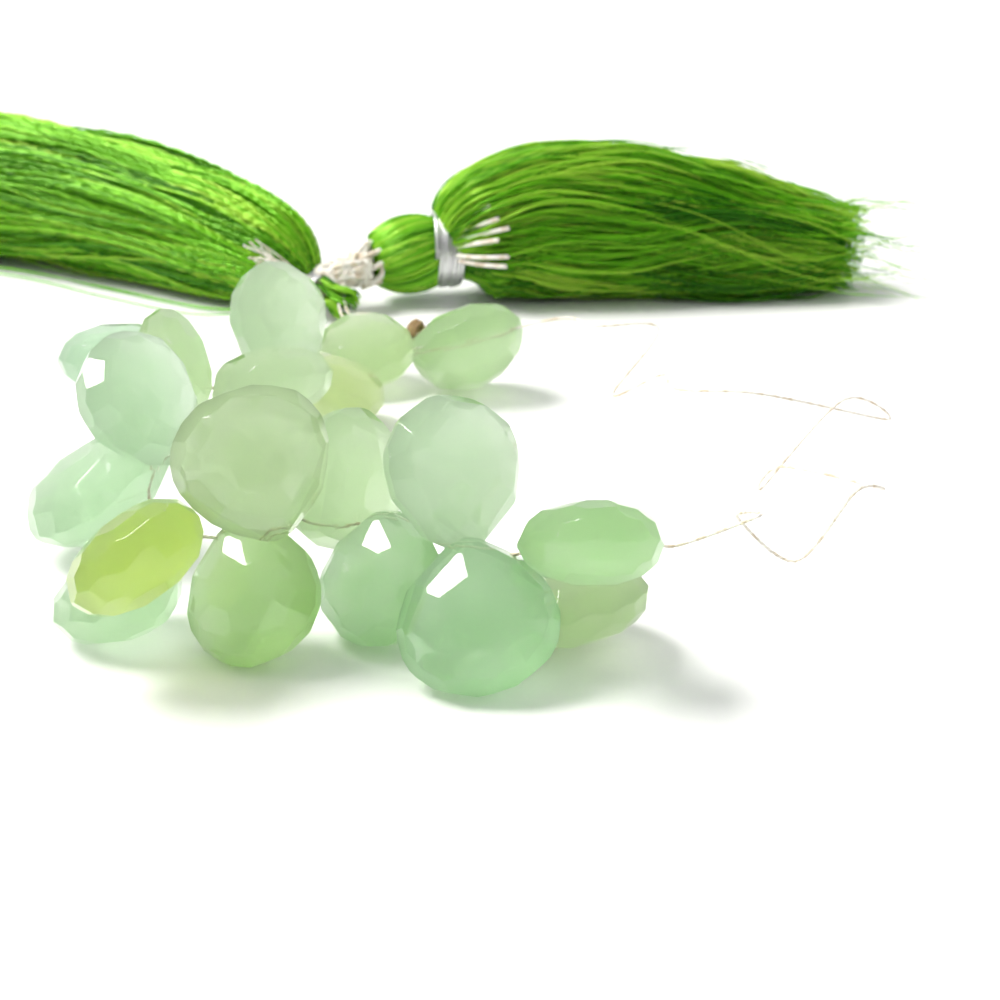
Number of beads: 19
